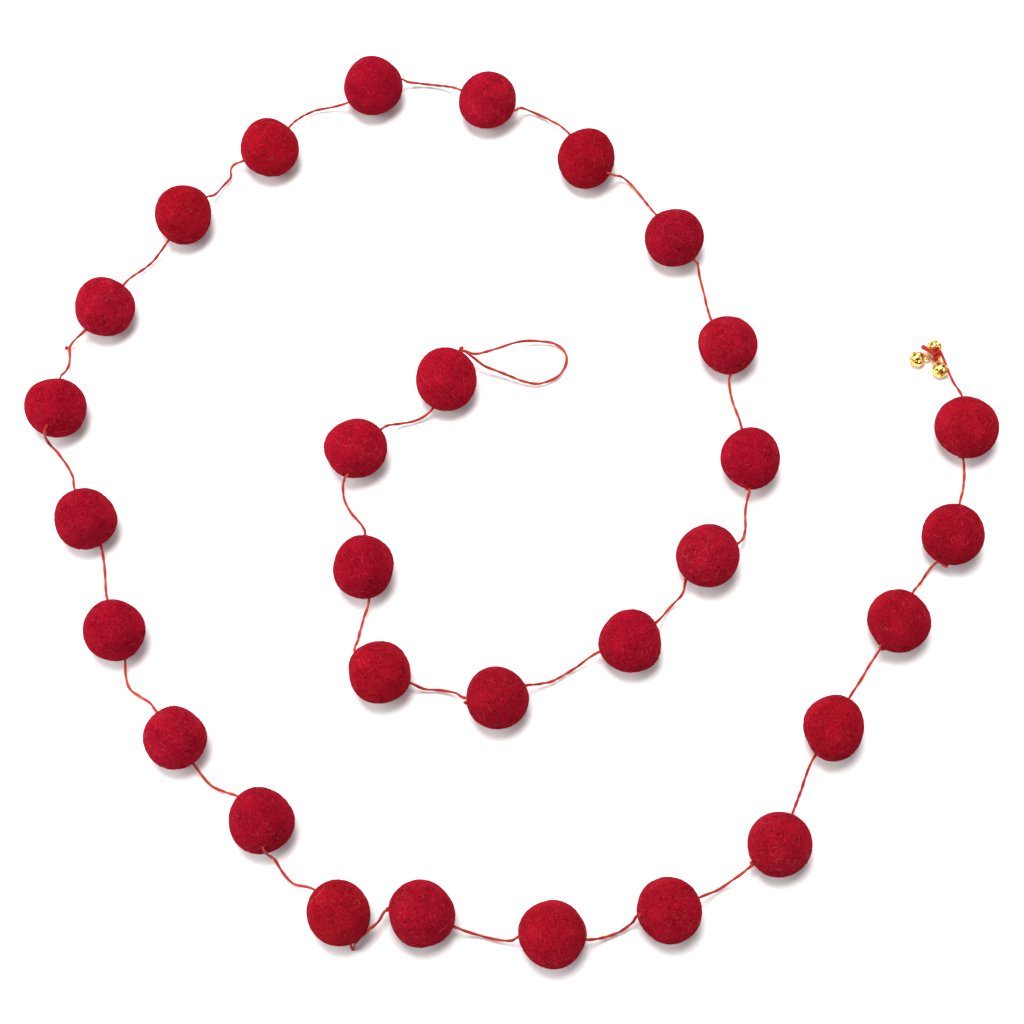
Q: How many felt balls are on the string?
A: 30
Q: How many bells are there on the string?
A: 3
